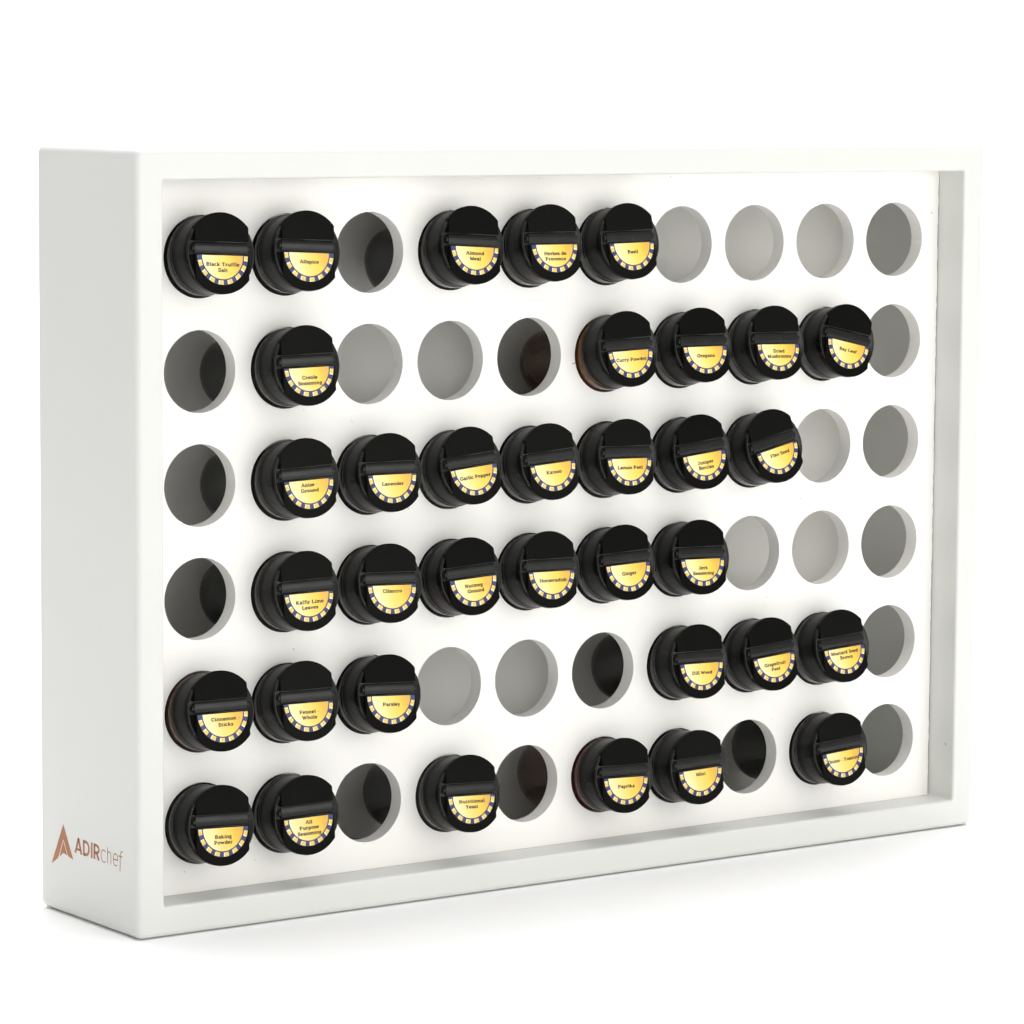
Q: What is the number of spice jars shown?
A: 35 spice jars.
